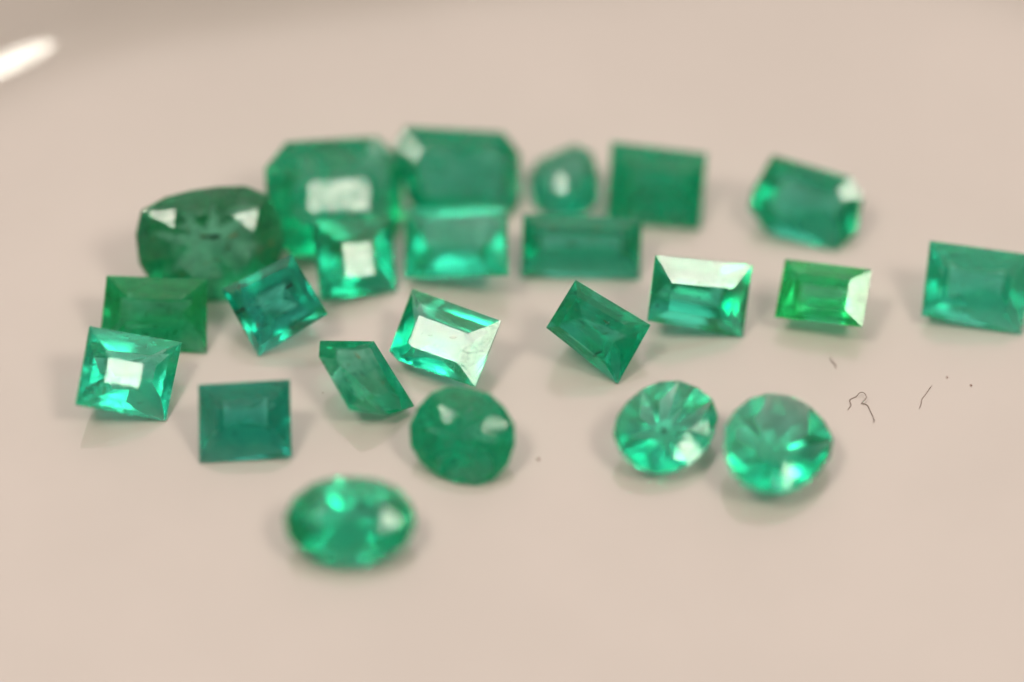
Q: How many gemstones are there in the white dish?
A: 23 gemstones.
